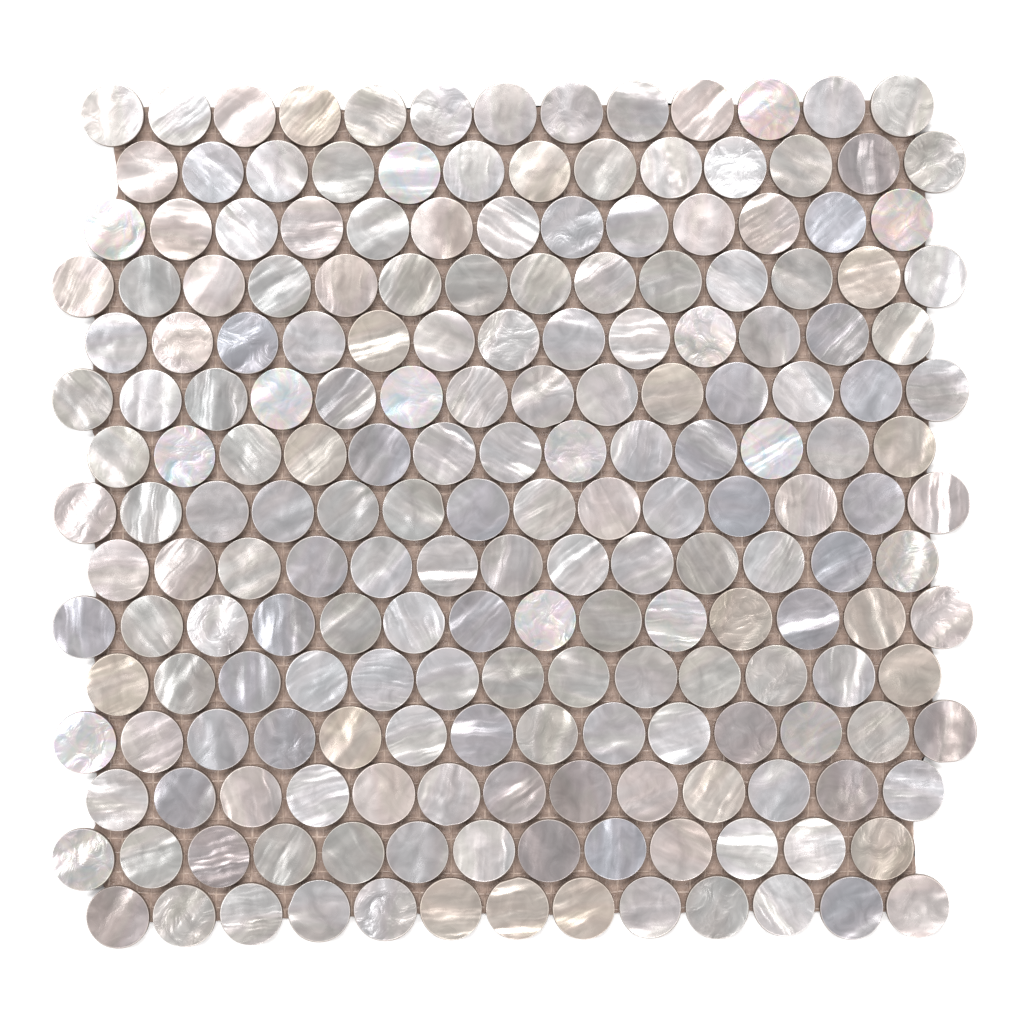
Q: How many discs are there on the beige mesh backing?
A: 200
